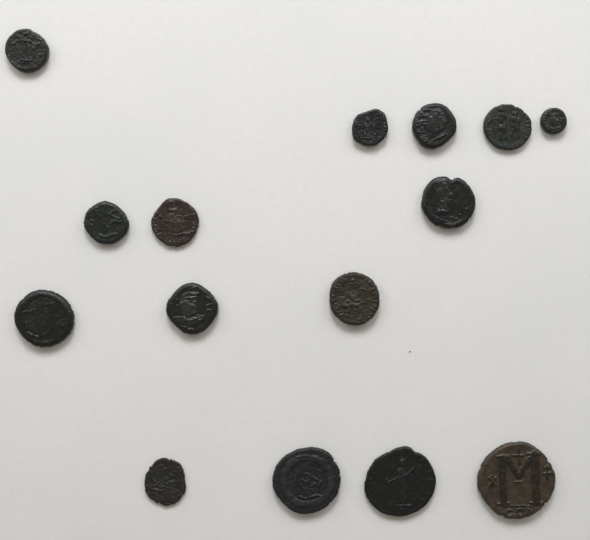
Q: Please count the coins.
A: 15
